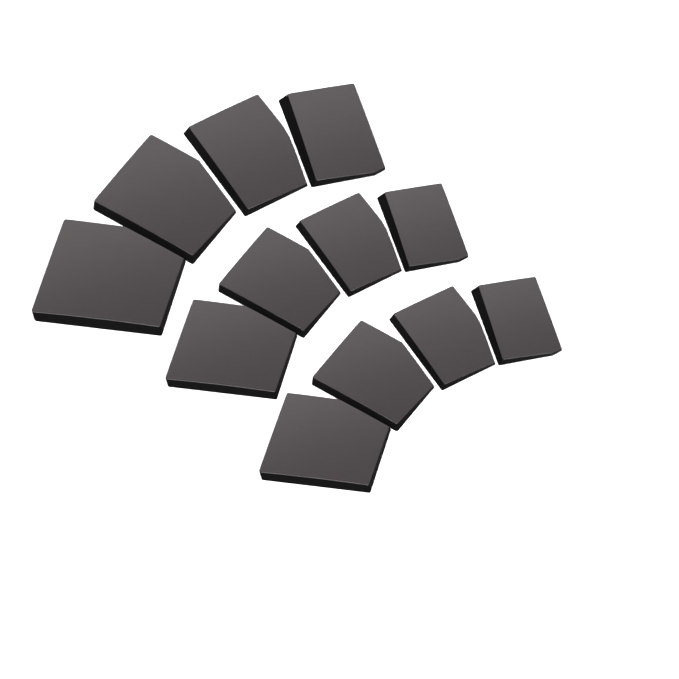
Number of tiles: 12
